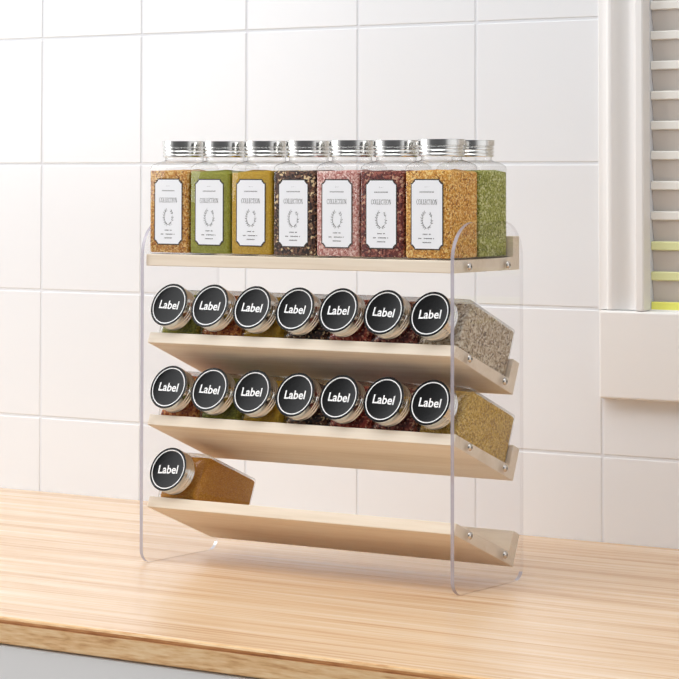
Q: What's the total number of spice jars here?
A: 23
